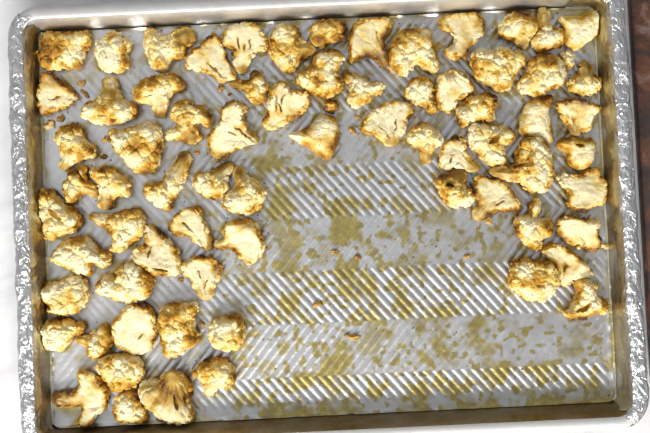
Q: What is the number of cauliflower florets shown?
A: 73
